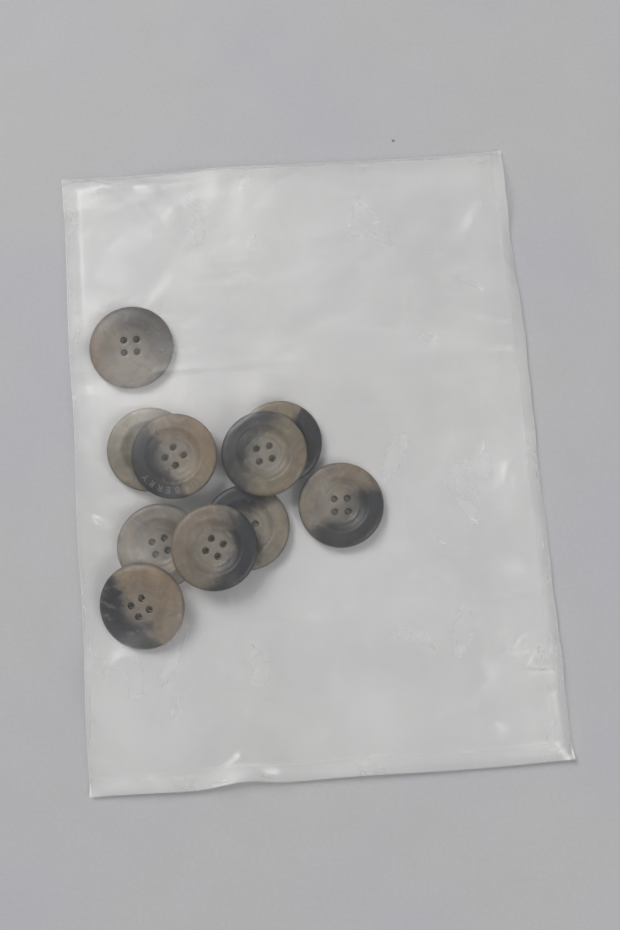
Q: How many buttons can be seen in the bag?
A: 10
